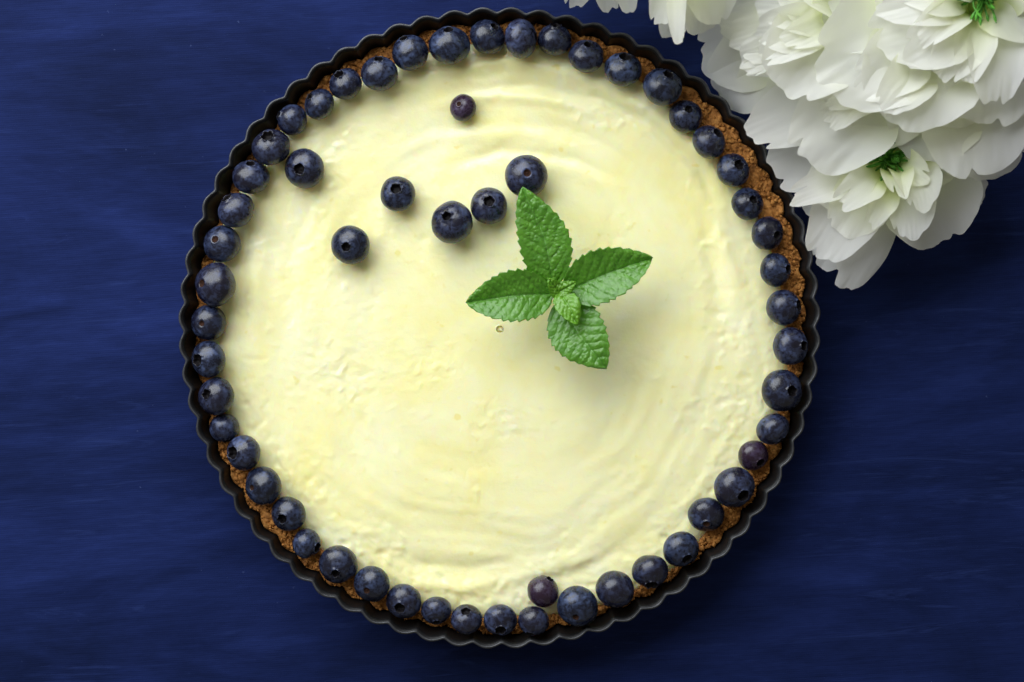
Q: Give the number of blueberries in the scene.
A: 57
